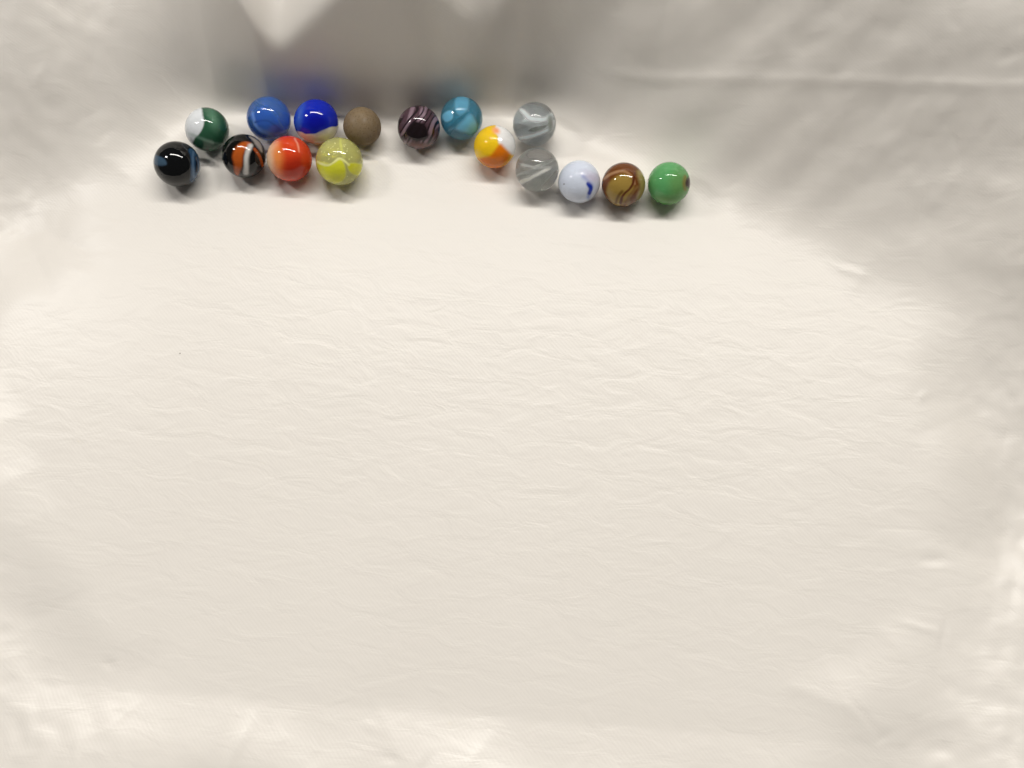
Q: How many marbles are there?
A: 16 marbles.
